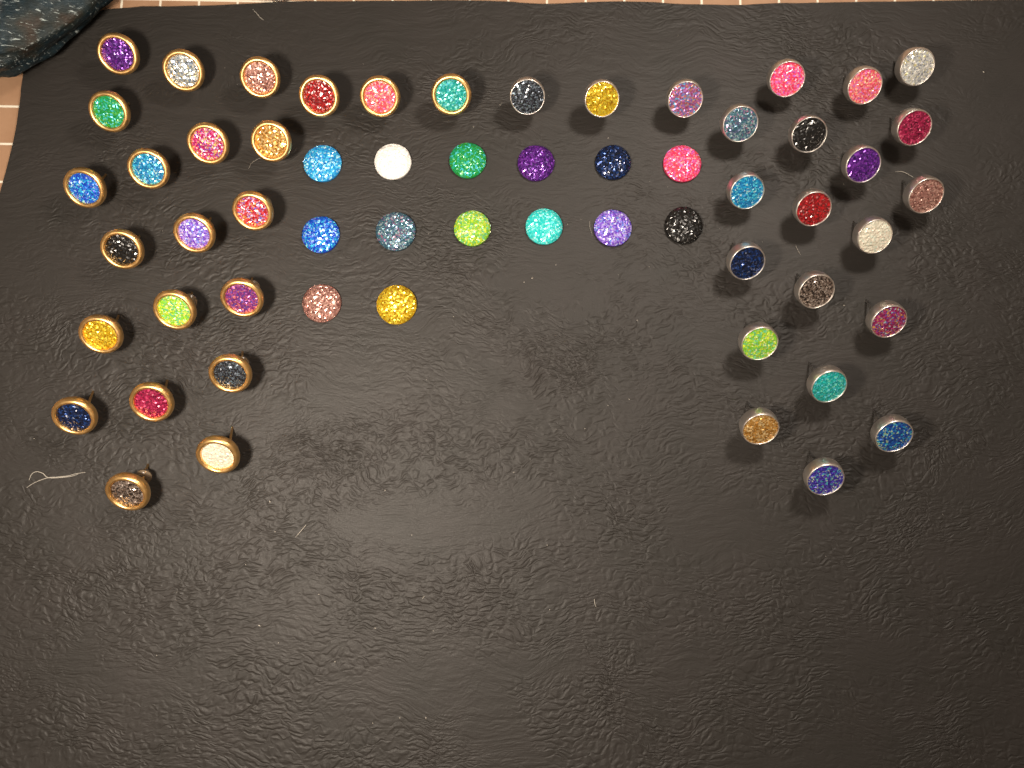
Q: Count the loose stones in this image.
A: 14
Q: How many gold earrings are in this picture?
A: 22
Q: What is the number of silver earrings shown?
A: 22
